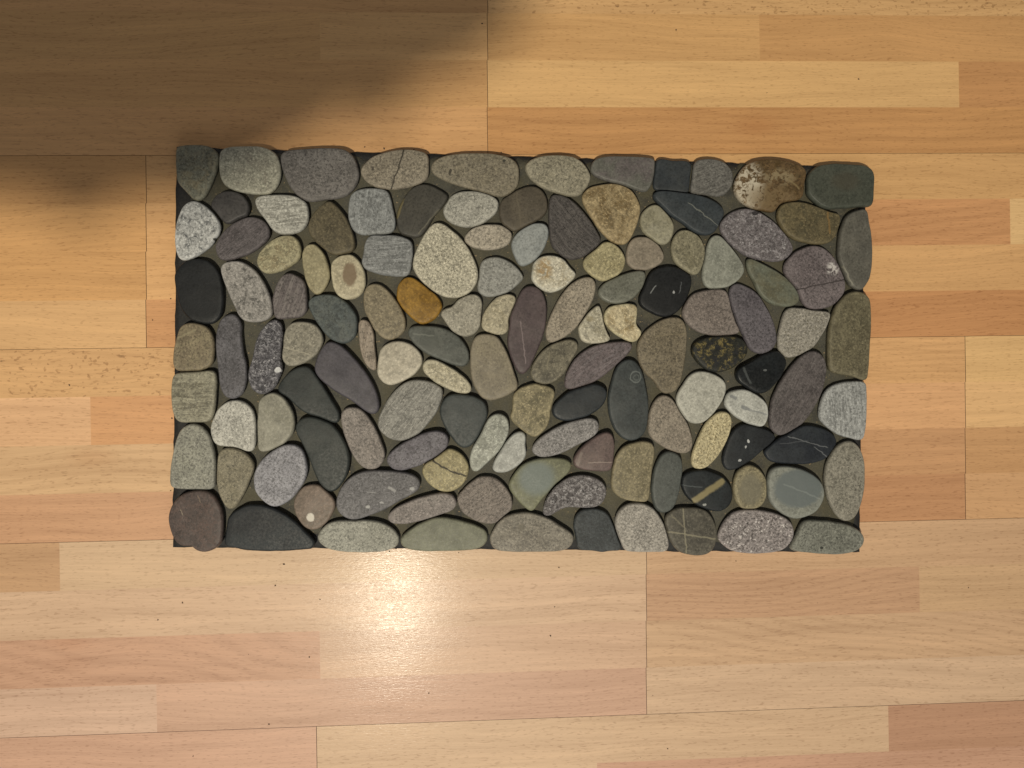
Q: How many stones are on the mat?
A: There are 125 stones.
